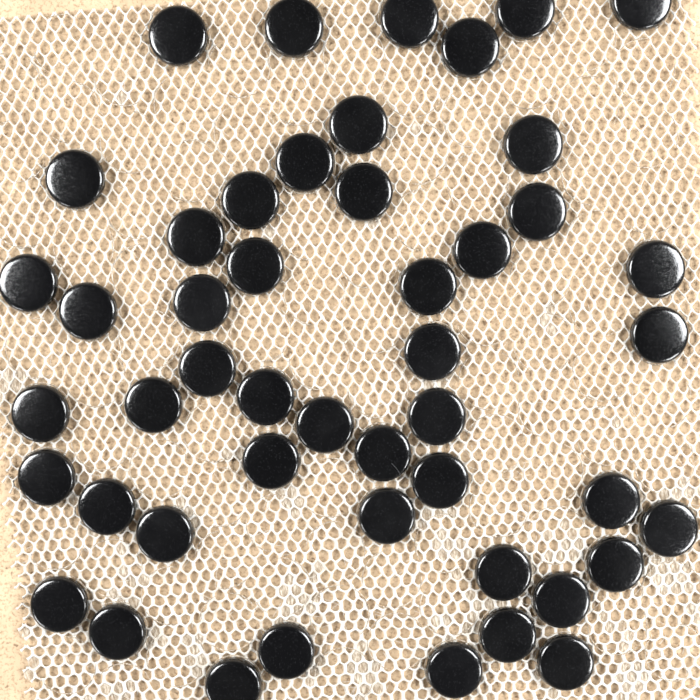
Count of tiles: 48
